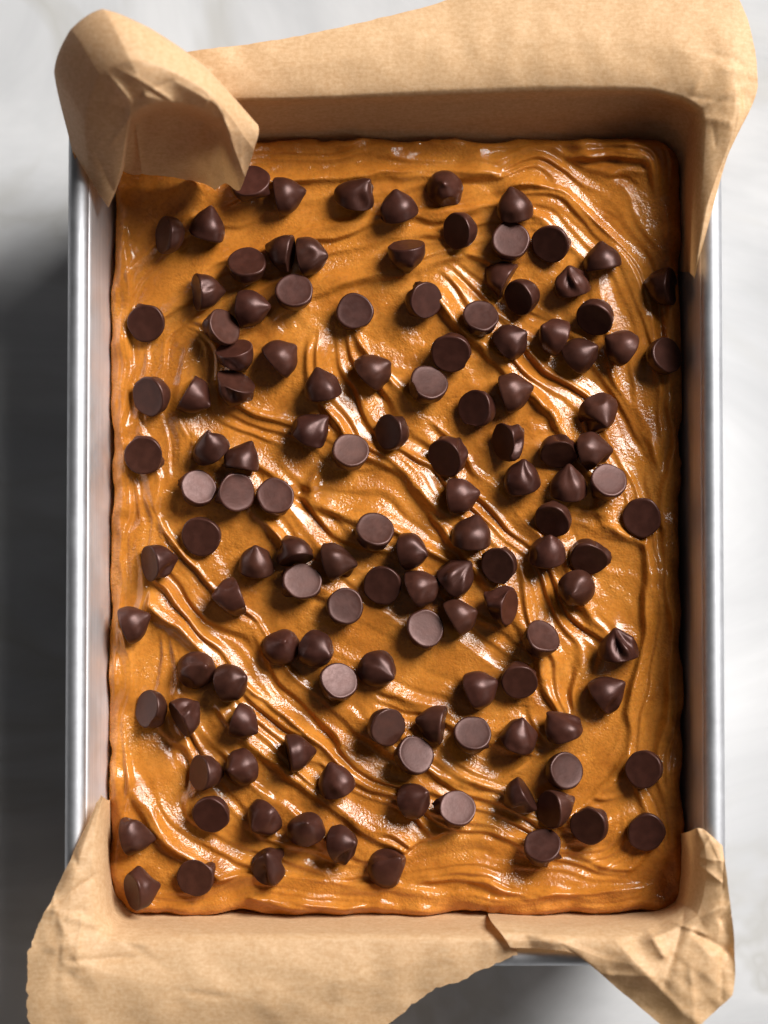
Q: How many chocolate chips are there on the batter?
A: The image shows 129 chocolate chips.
